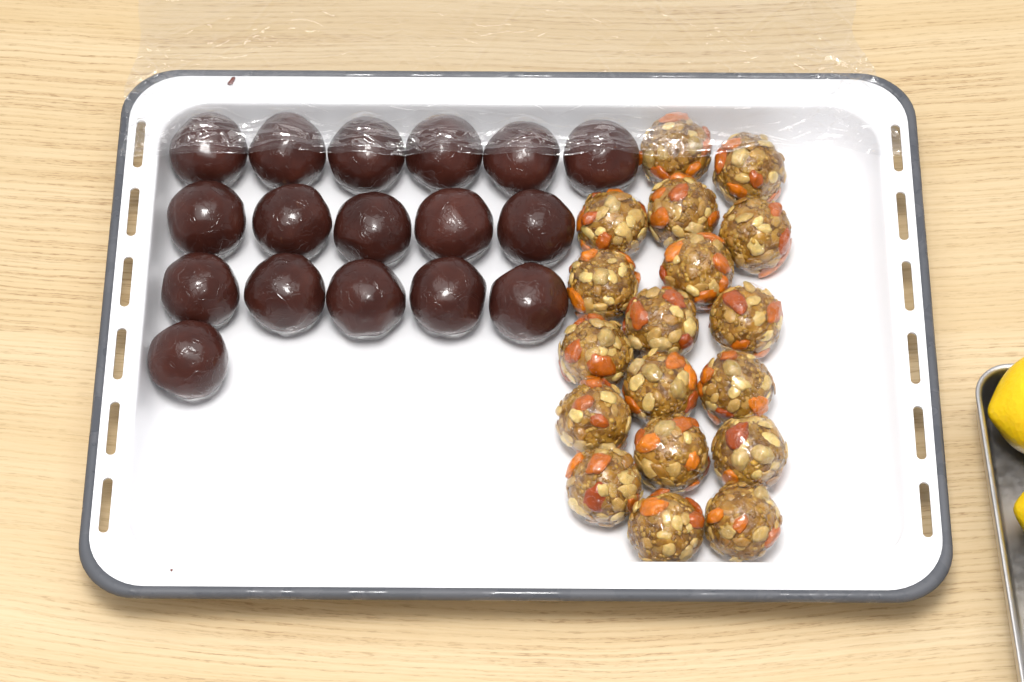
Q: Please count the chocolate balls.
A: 17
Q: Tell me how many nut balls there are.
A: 18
